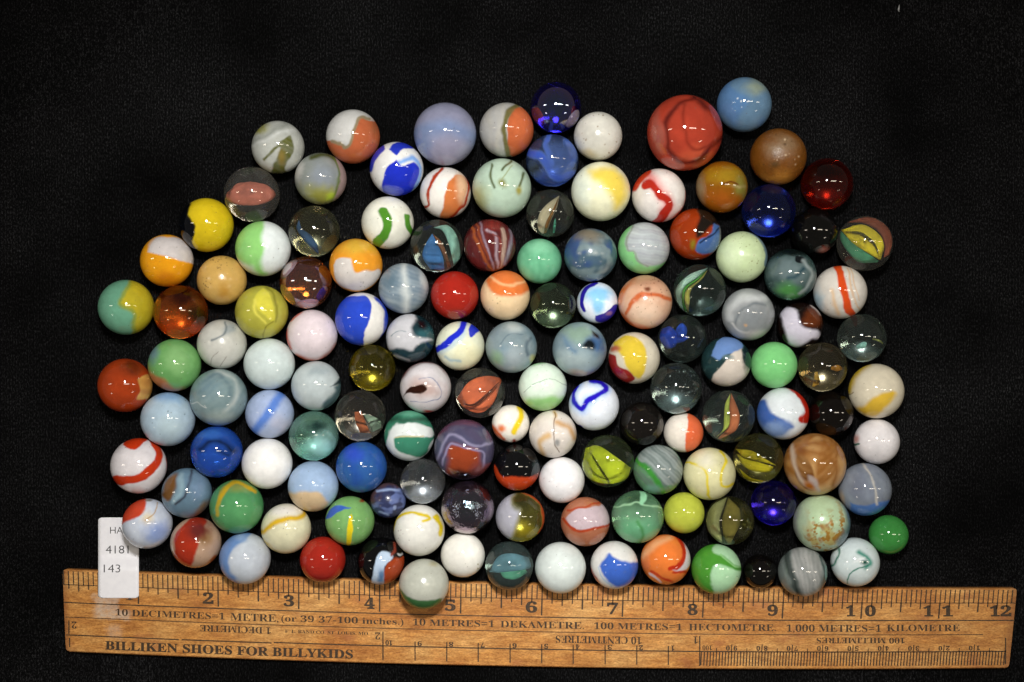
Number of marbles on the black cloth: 135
